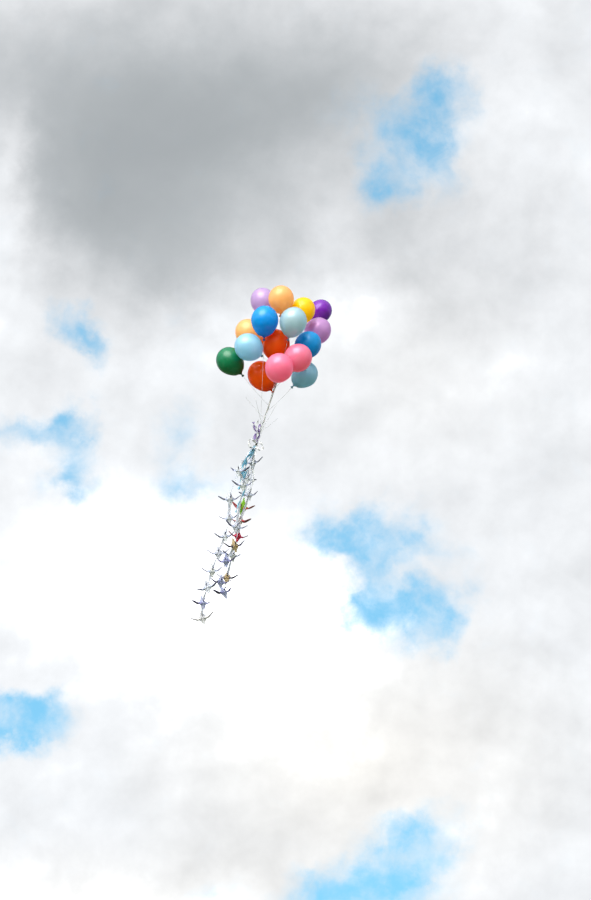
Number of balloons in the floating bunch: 16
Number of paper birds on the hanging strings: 23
